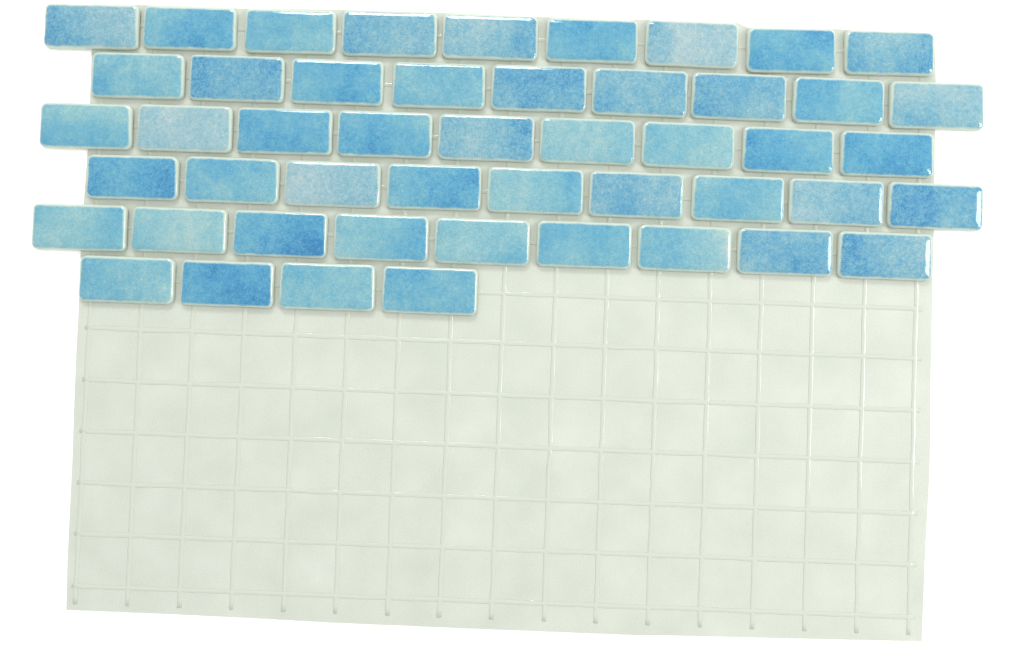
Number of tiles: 49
